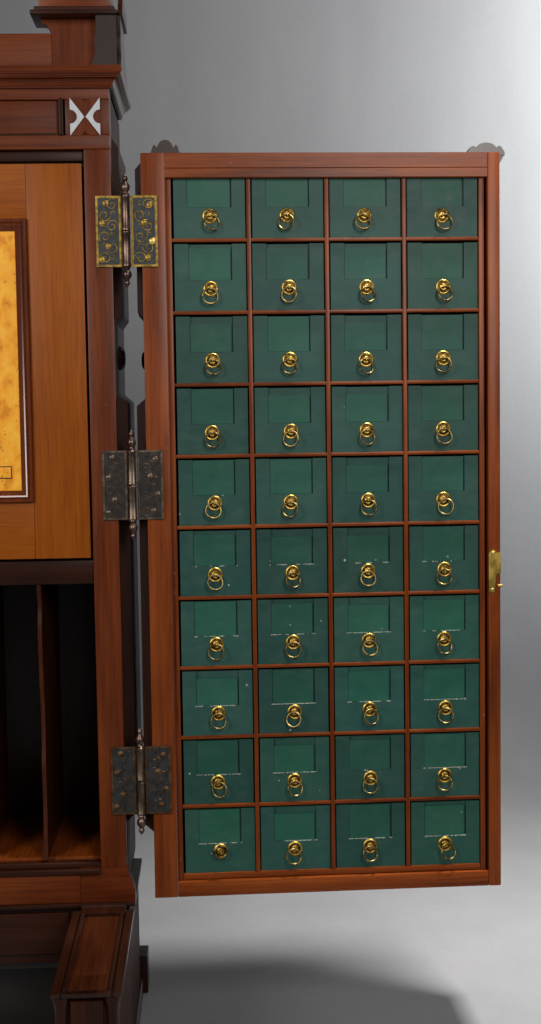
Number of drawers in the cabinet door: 40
